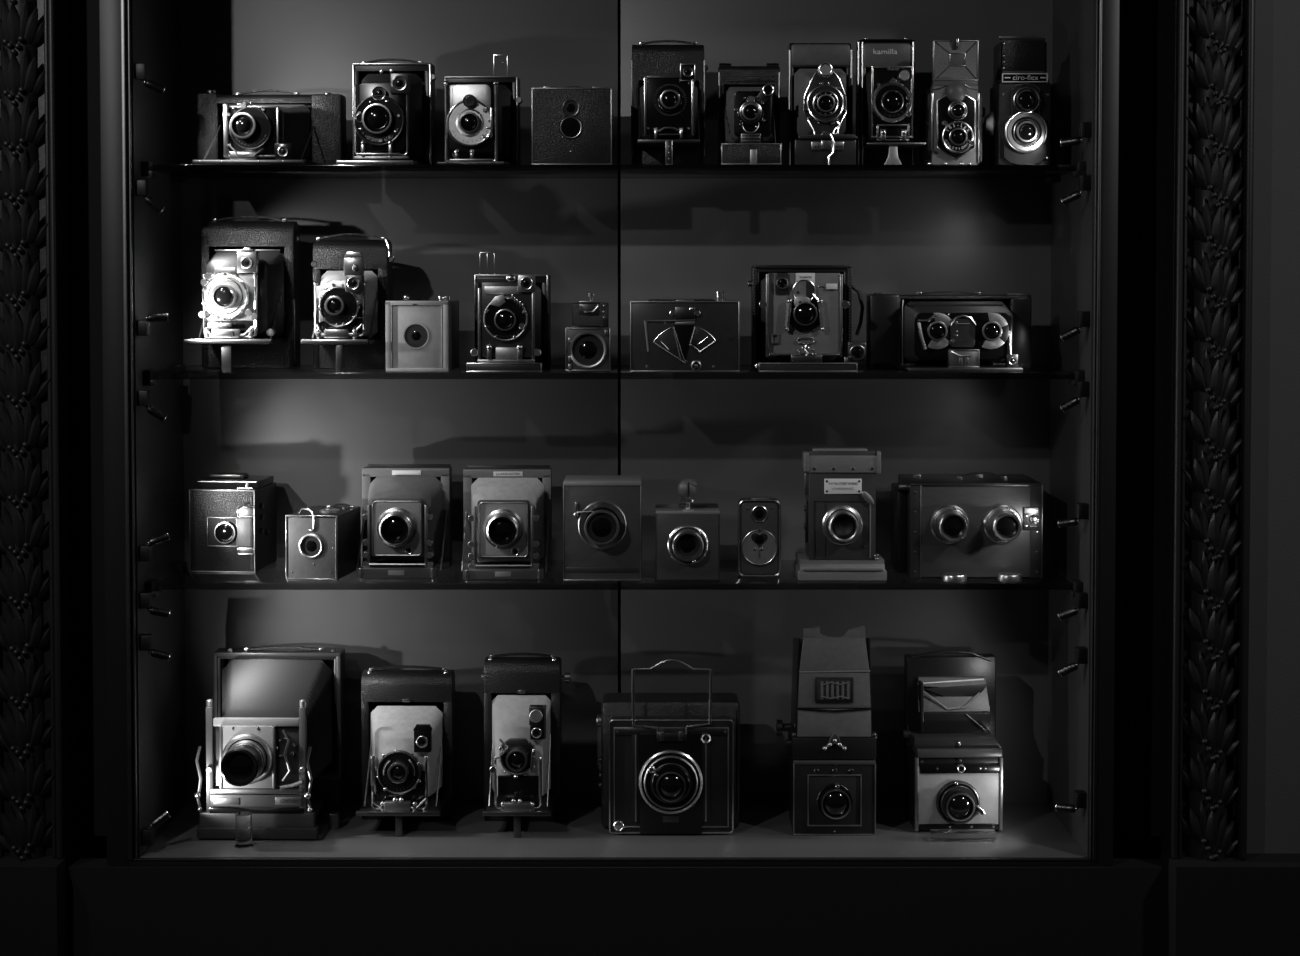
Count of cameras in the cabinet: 33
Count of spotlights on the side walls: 16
